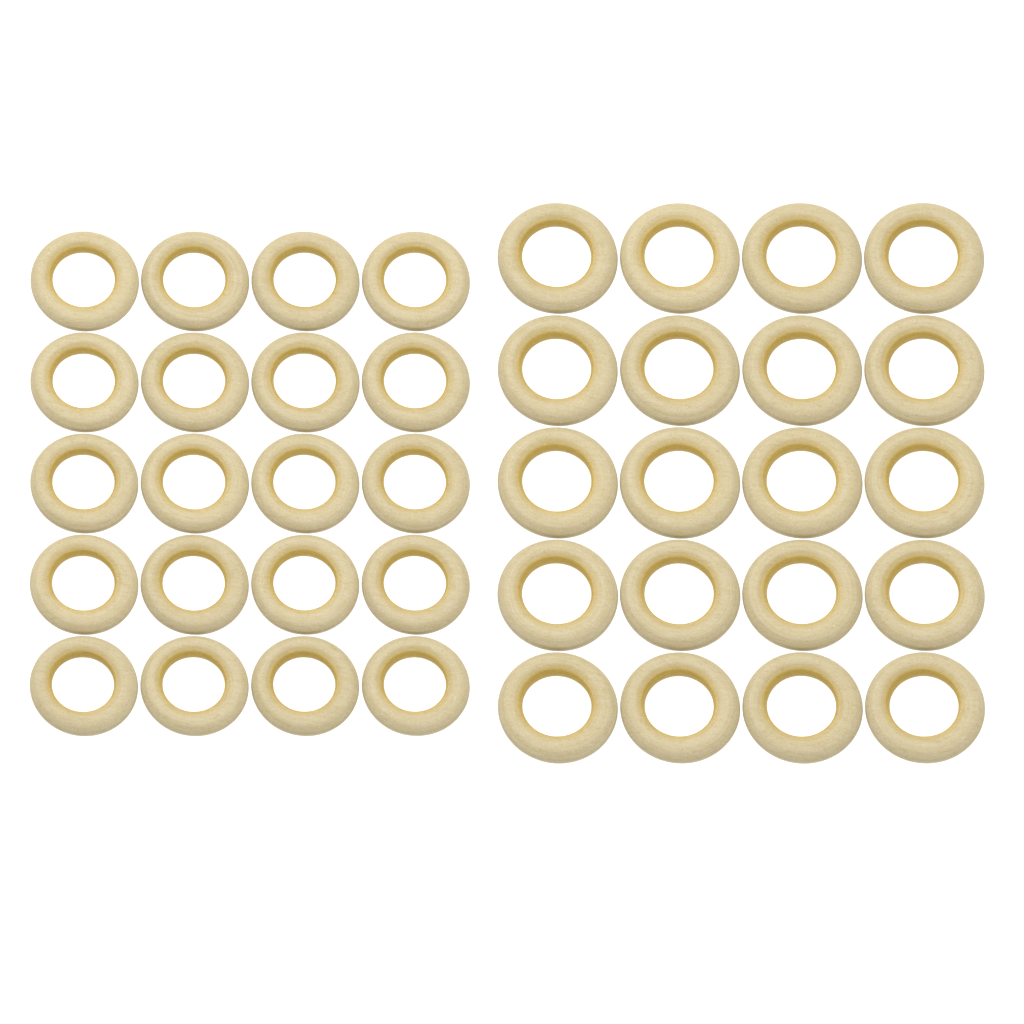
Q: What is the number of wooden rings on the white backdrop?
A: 40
